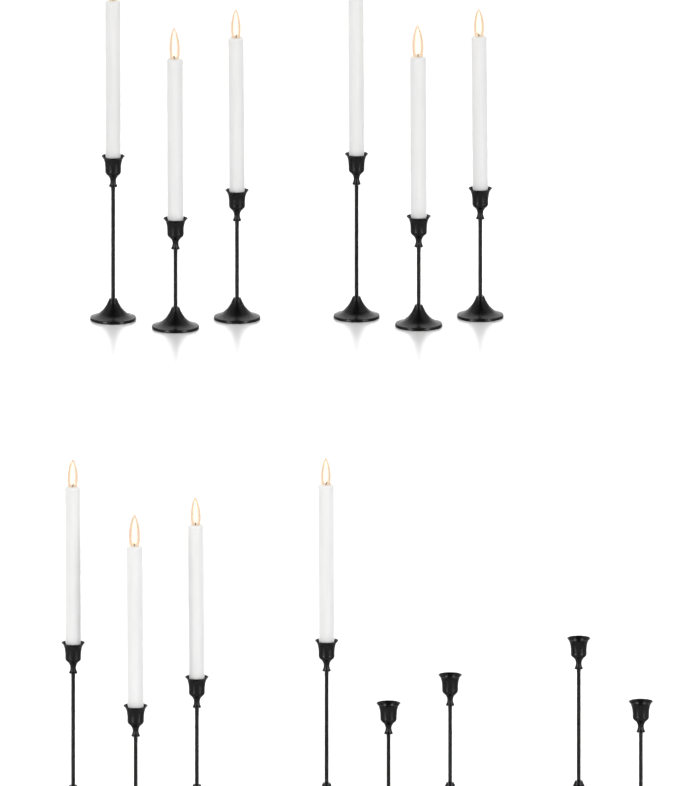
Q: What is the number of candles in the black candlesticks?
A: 10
